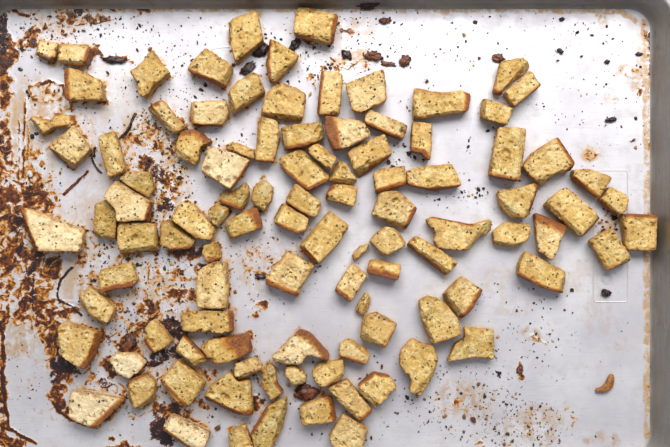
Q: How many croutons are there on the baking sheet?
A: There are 102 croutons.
